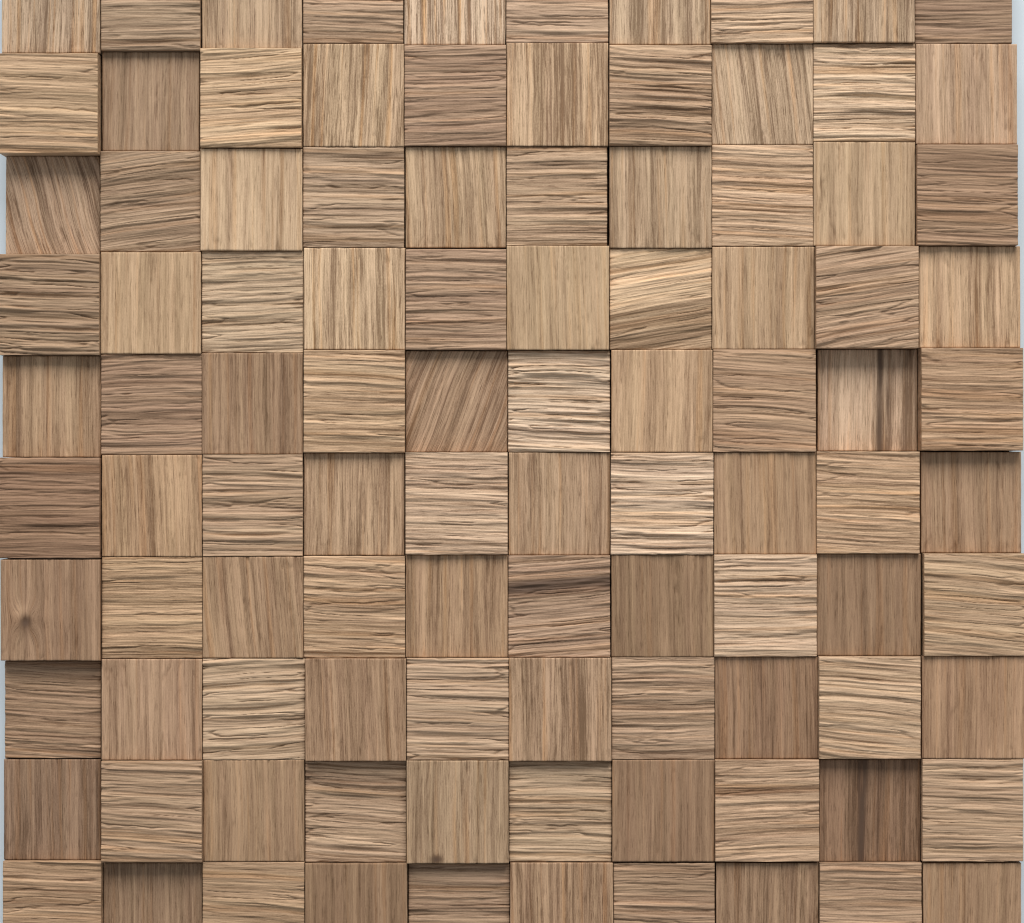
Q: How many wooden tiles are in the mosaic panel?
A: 100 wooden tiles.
